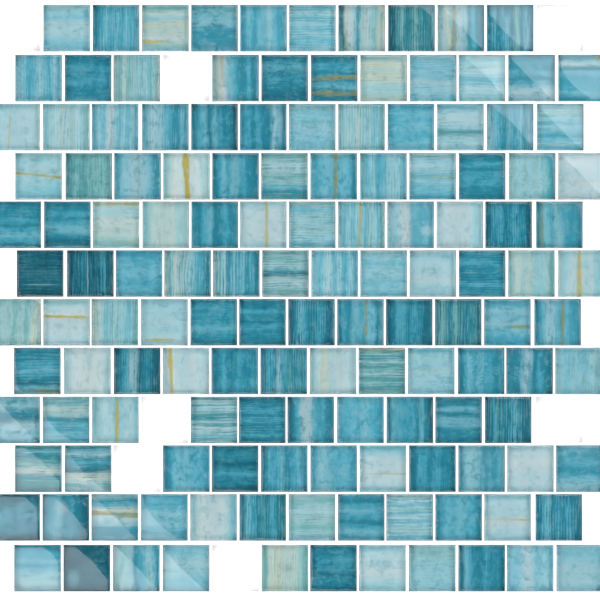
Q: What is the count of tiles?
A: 137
